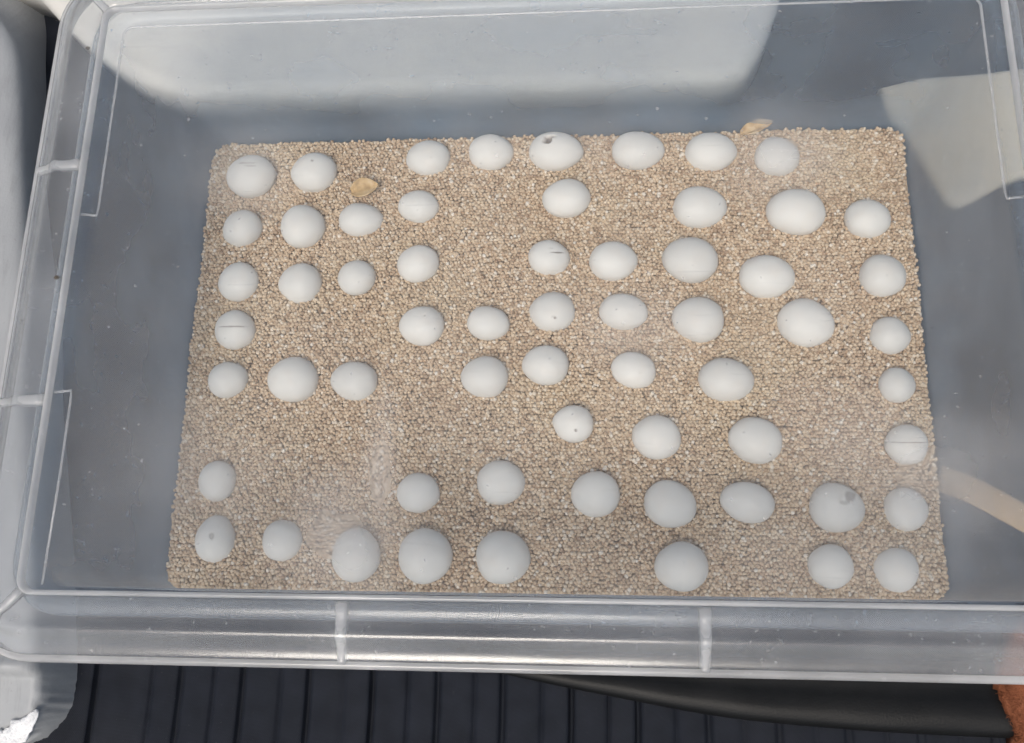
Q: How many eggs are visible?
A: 61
